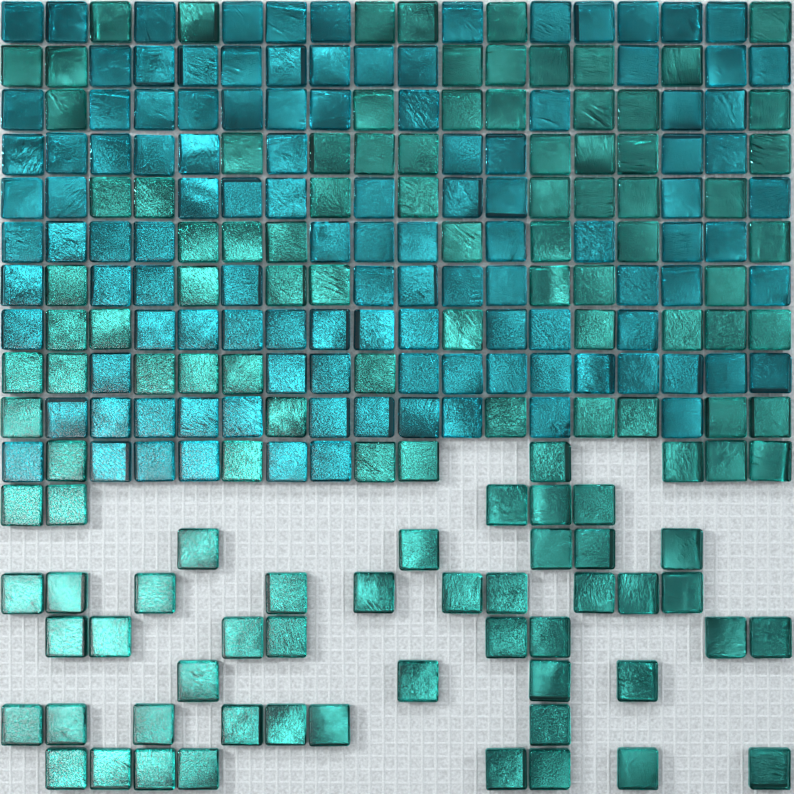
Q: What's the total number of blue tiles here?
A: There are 116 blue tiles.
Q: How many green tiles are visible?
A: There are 125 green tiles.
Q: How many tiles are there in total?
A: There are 241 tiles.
